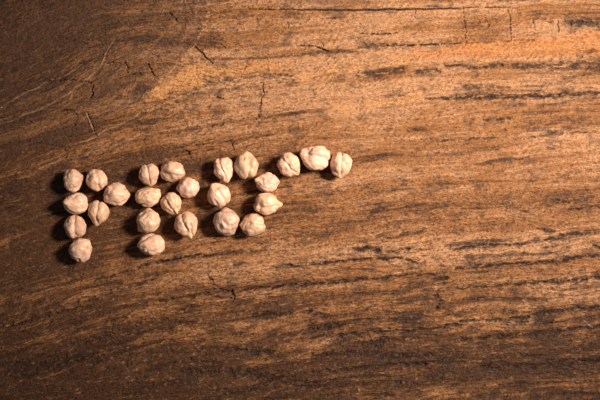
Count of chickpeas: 25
